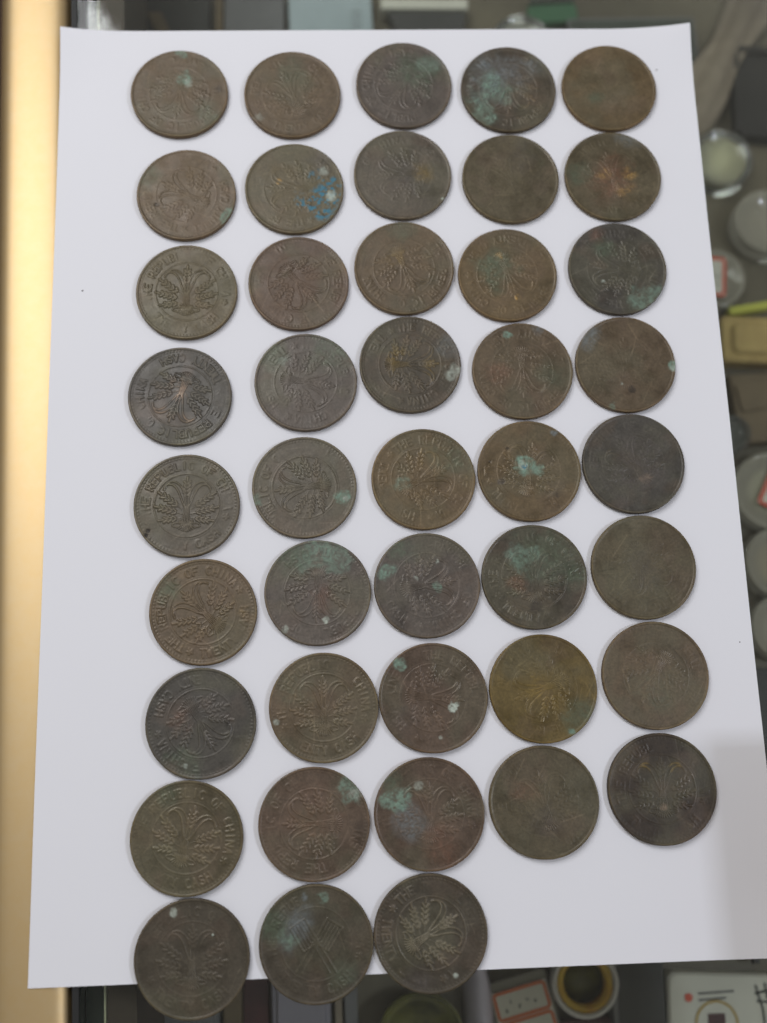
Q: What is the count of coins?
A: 43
